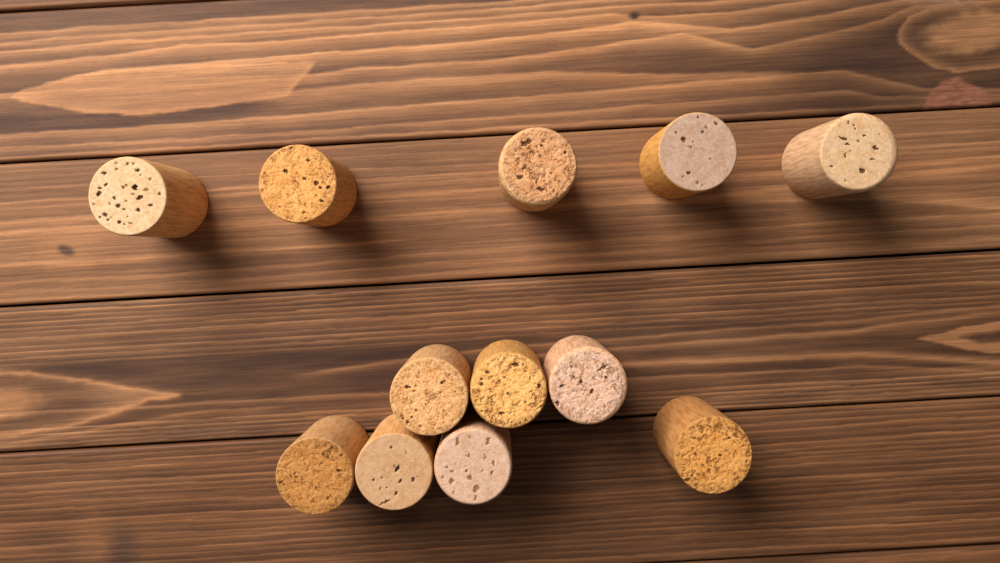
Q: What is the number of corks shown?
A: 12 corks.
